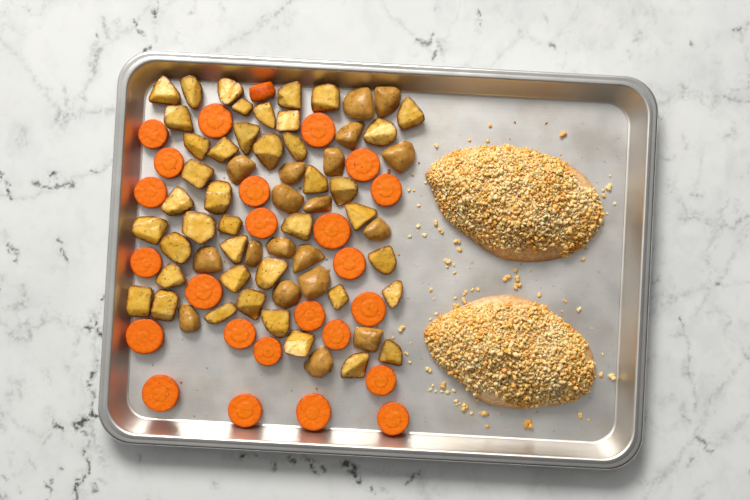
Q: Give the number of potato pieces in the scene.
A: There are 61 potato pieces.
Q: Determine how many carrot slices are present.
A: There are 25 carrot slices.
